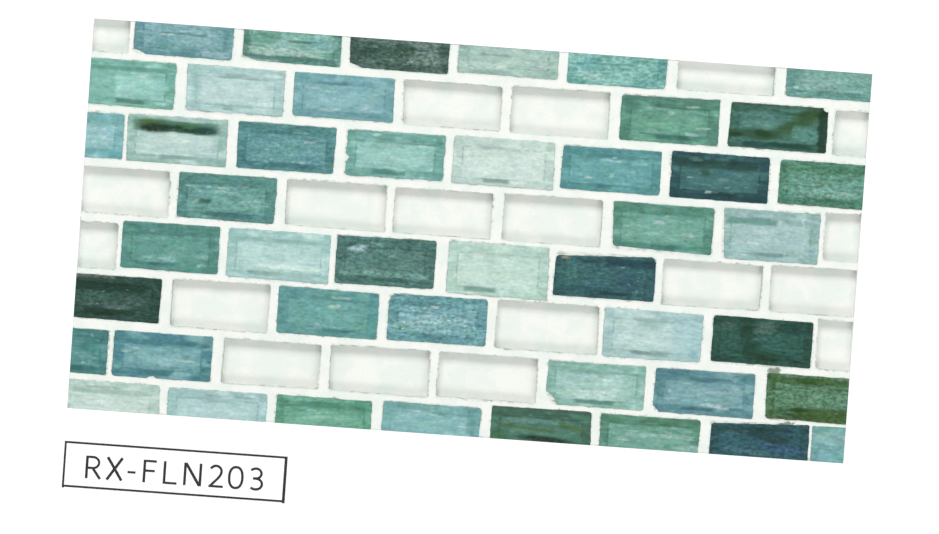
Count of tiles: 45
